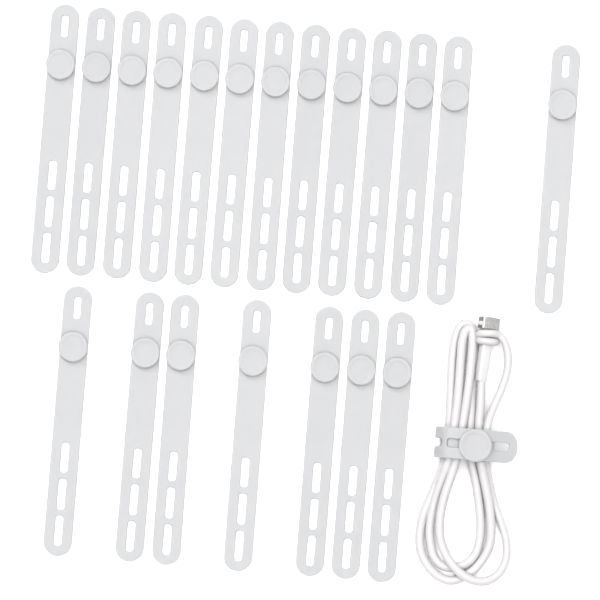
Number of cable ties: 21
